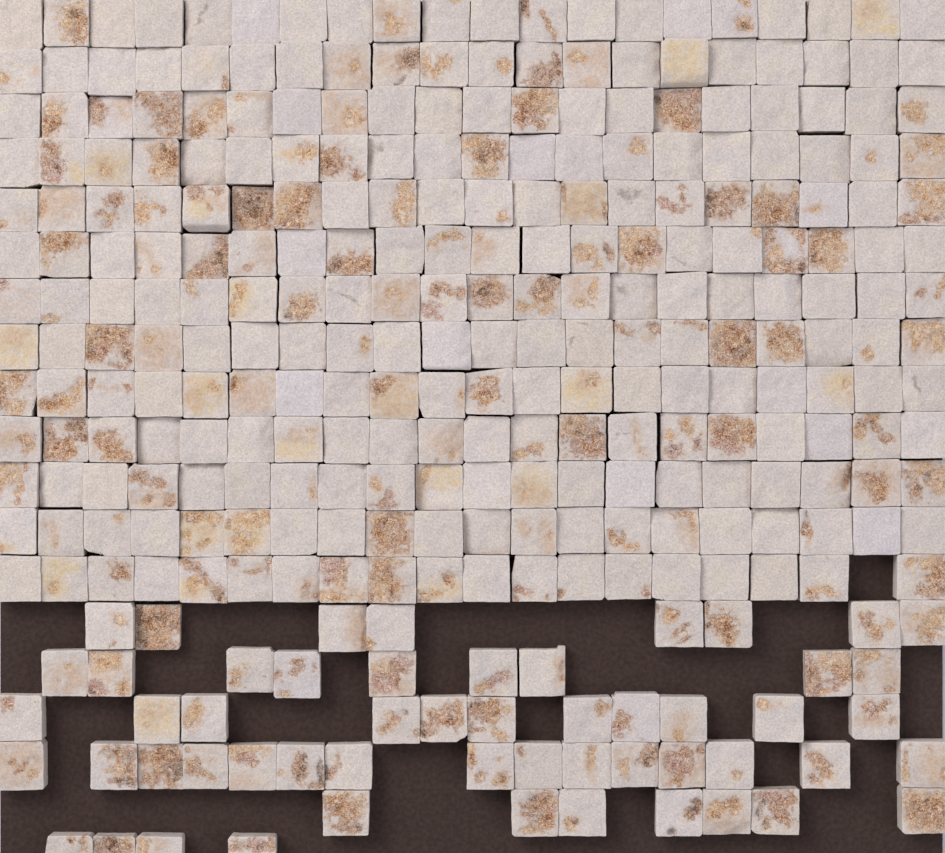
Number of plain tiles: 125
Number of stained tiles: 188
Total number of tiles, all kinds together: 313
